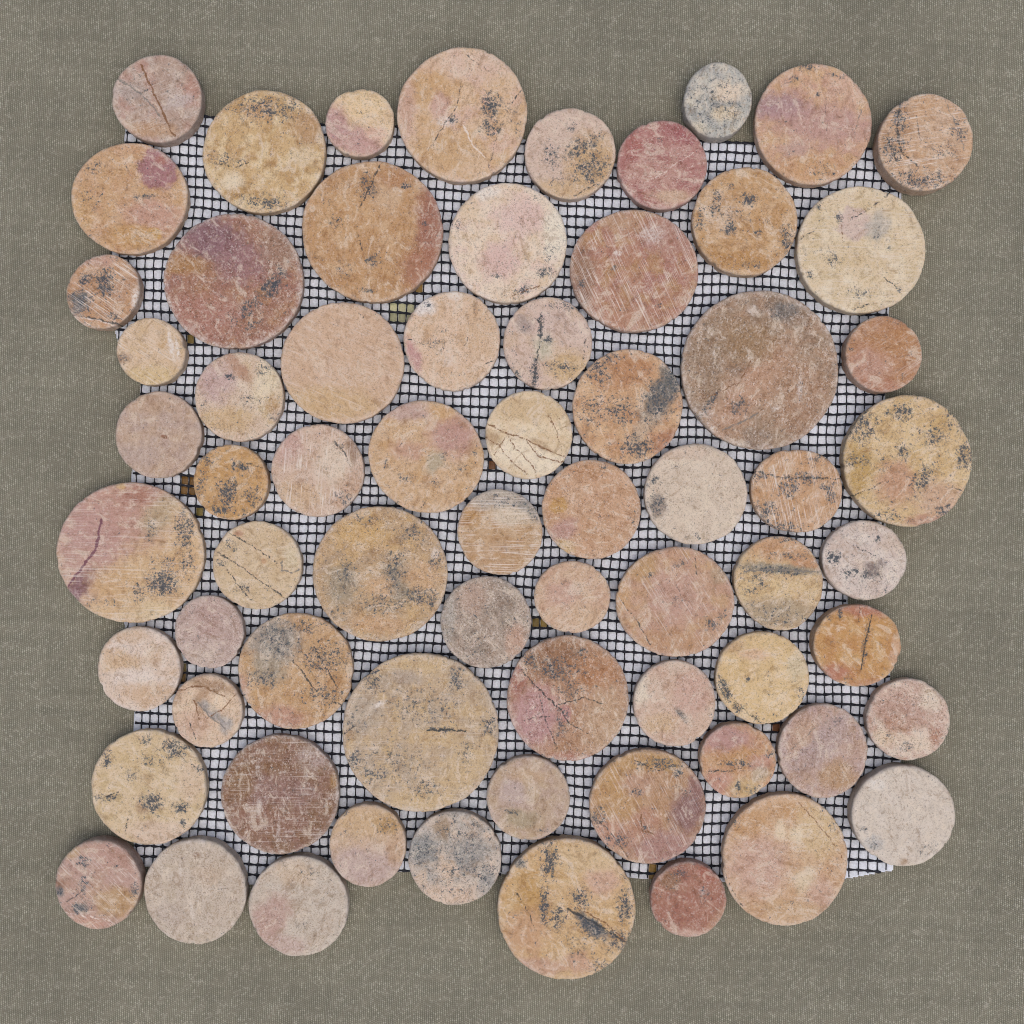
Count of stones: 68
